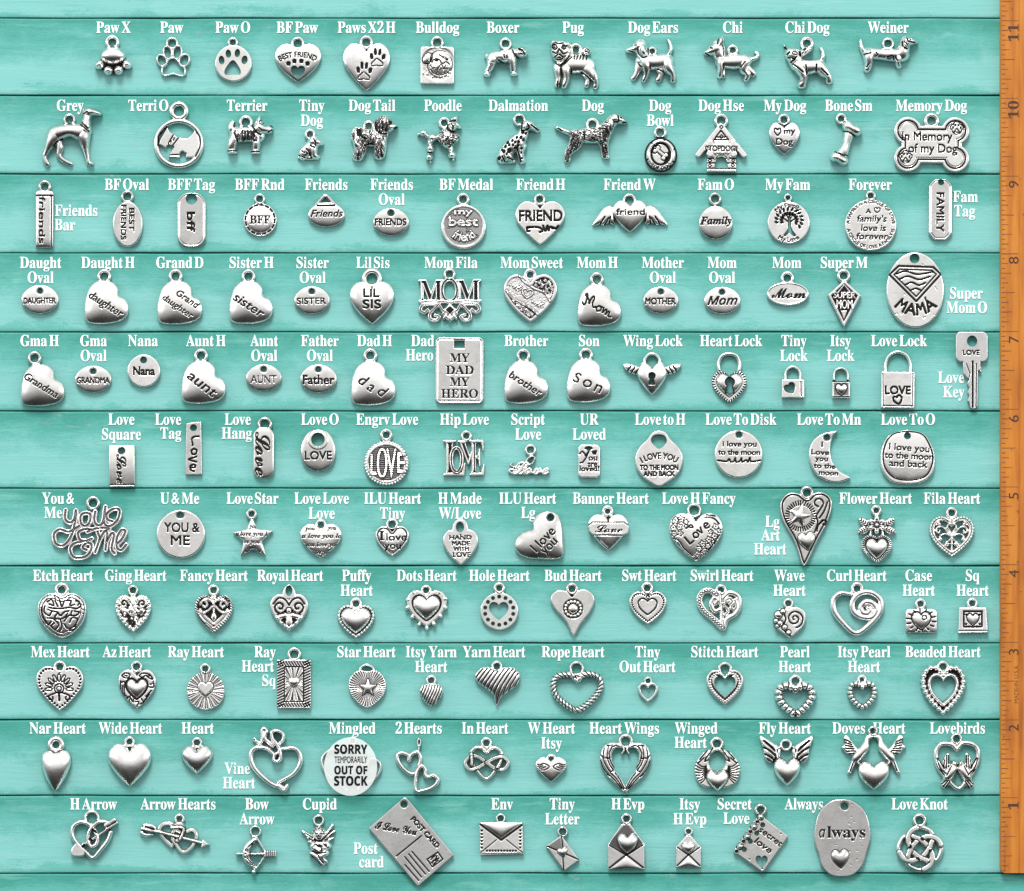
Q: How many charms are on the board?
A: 144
